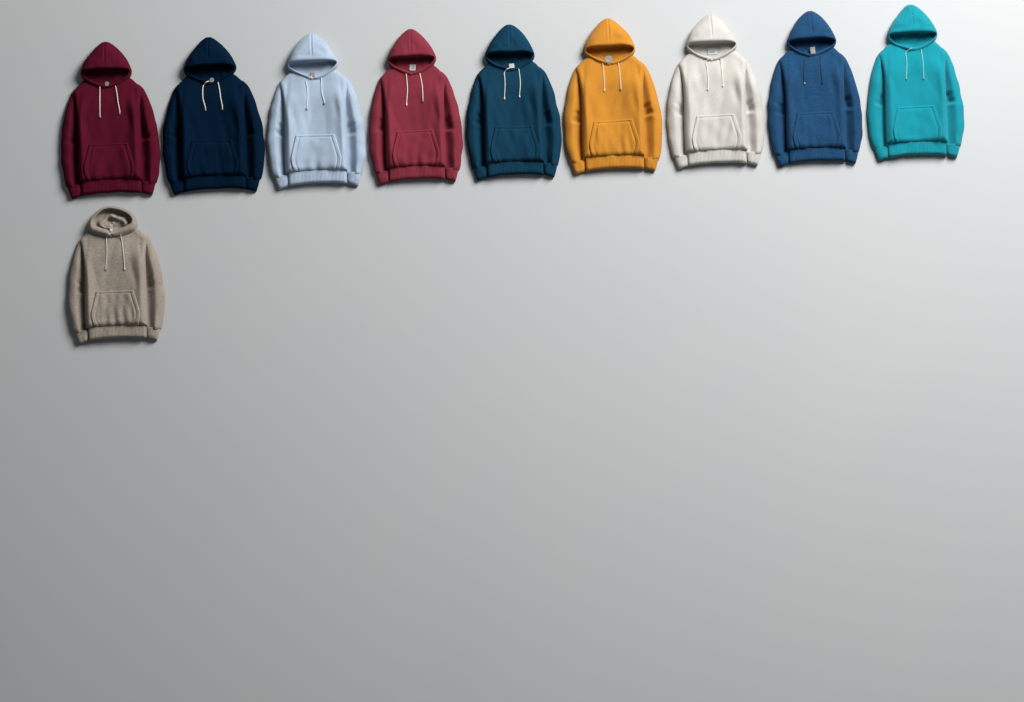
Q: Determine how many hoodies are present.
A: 10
